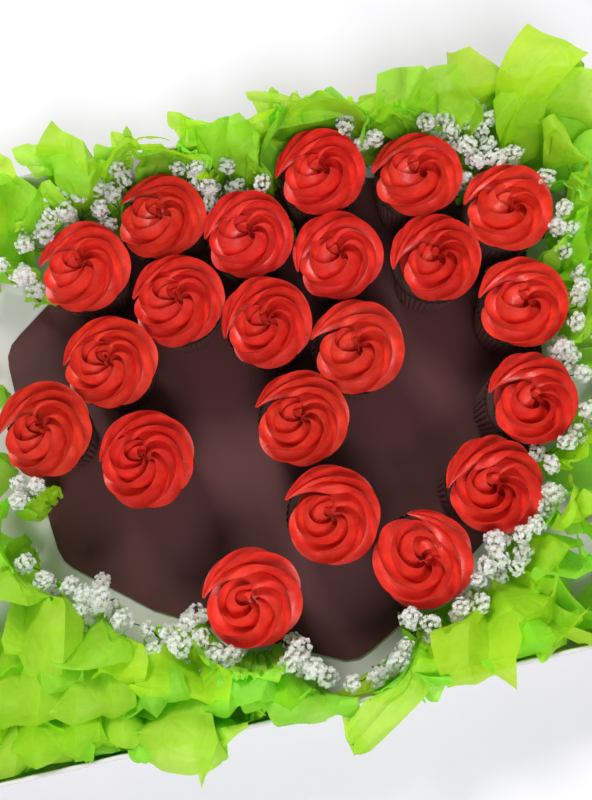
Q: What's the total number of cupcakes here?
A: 21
